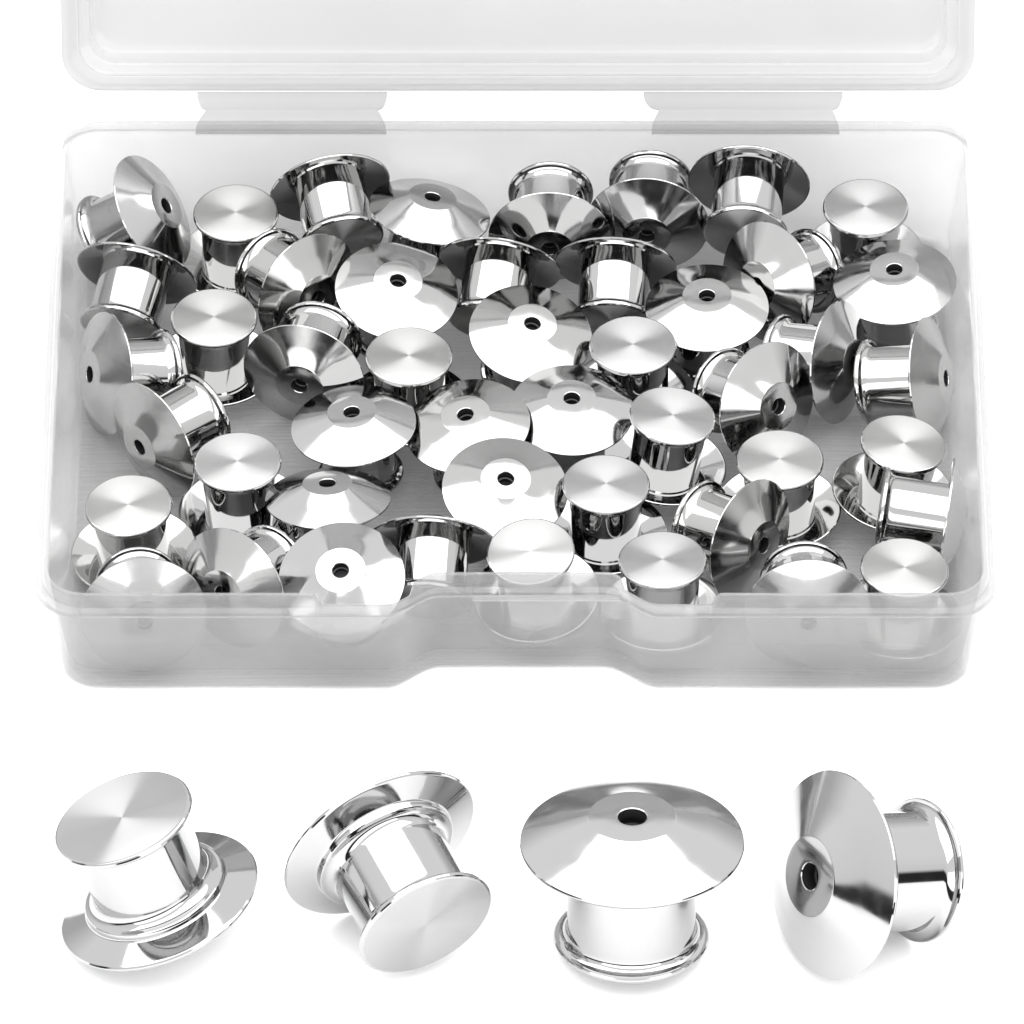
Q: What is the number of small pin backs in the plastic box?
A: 47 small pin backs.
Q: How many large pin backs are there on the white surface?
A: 4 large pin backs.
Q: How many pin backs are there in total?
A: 51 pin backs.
